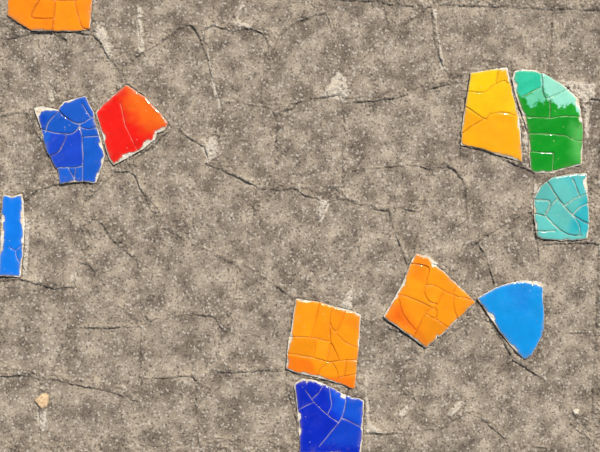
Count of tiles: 11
